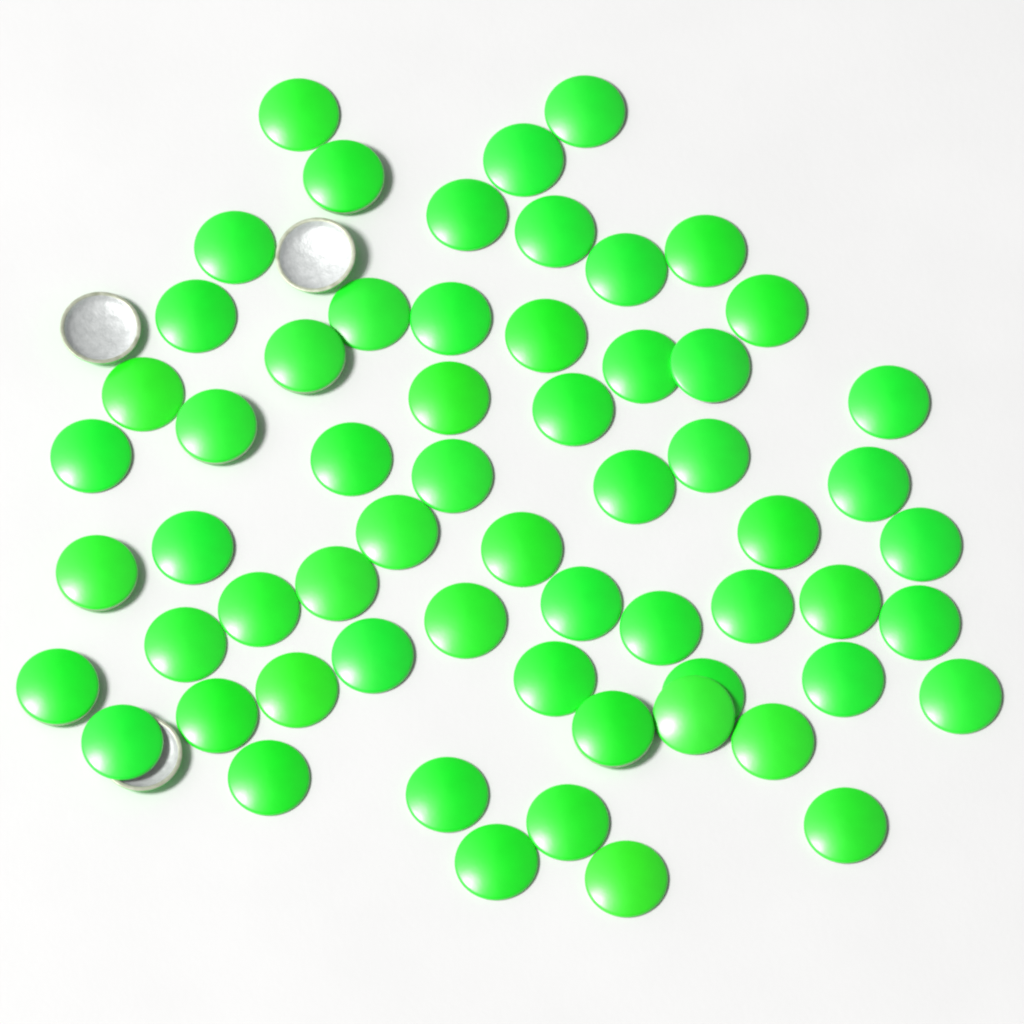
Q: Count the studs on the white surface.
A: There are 64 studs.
